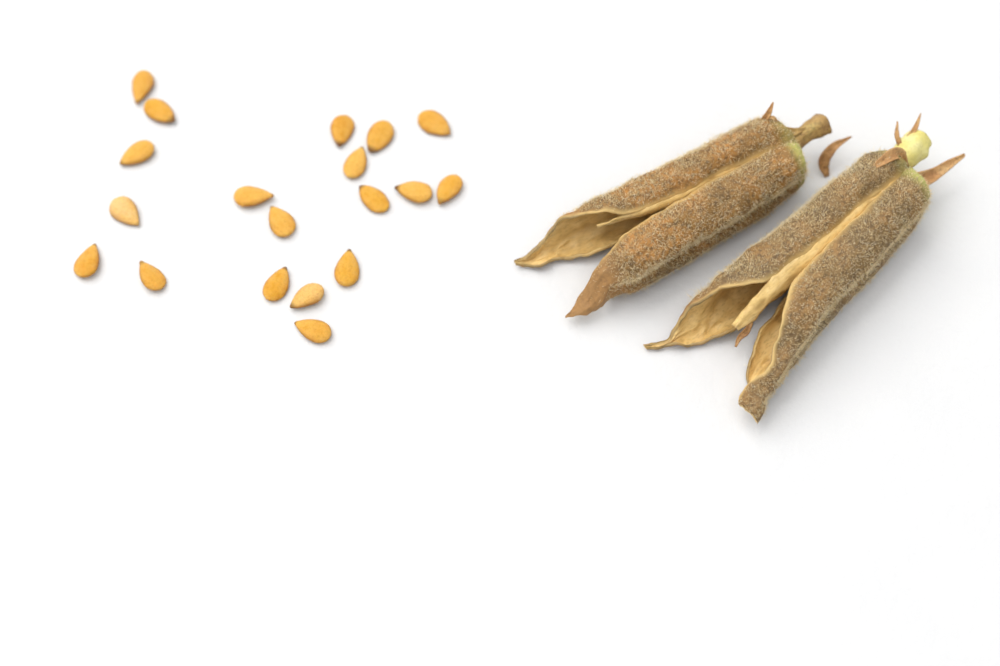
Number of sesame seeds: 19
